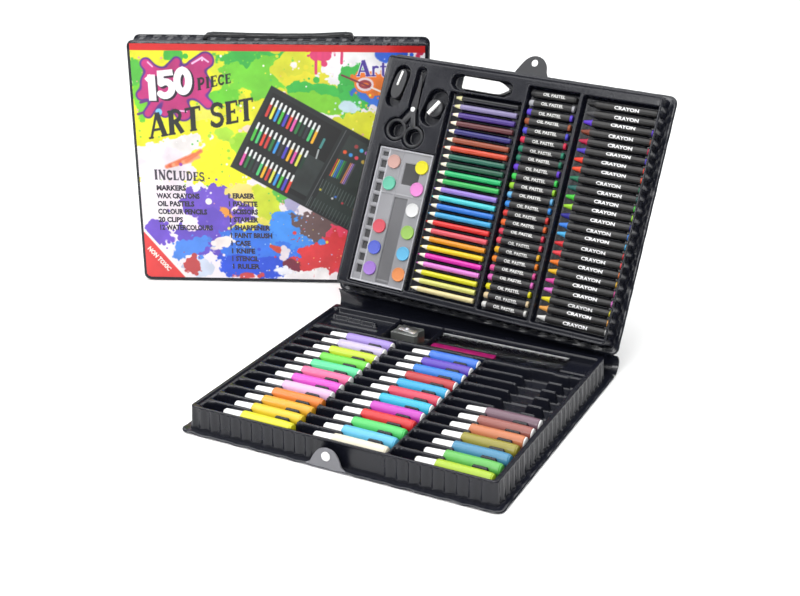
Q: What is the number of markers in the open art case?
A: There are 31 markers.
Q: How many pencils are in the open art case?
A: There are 24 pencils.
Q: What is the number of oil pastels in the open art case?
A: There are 24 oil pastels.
